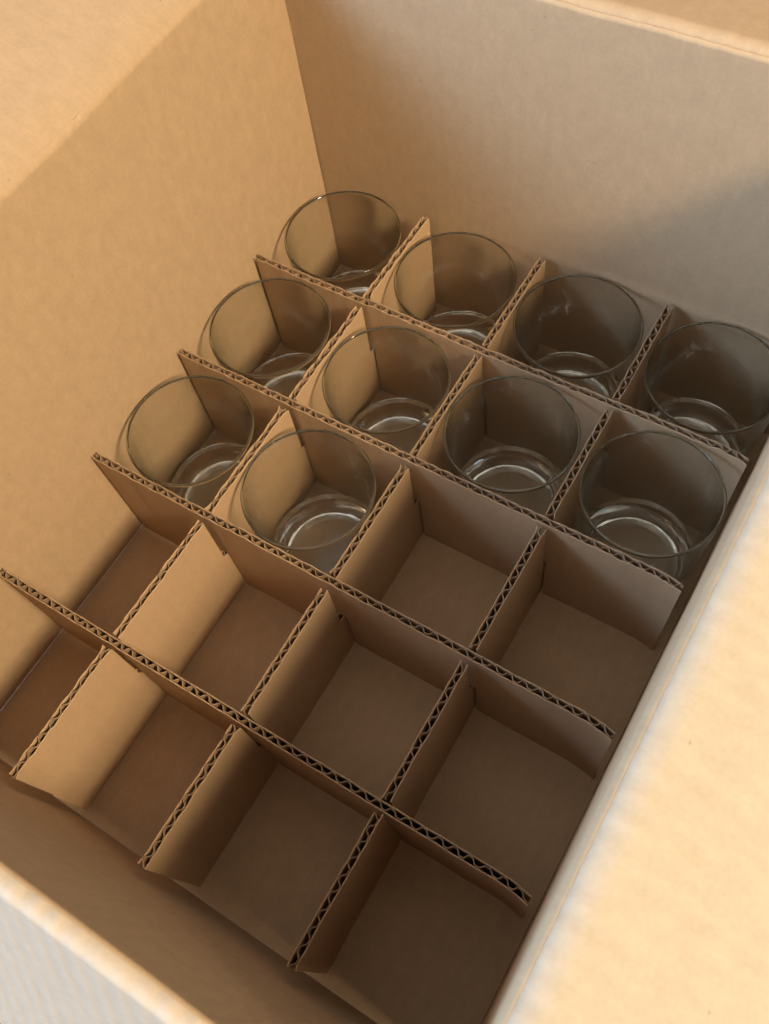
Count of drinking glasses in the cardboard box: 10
